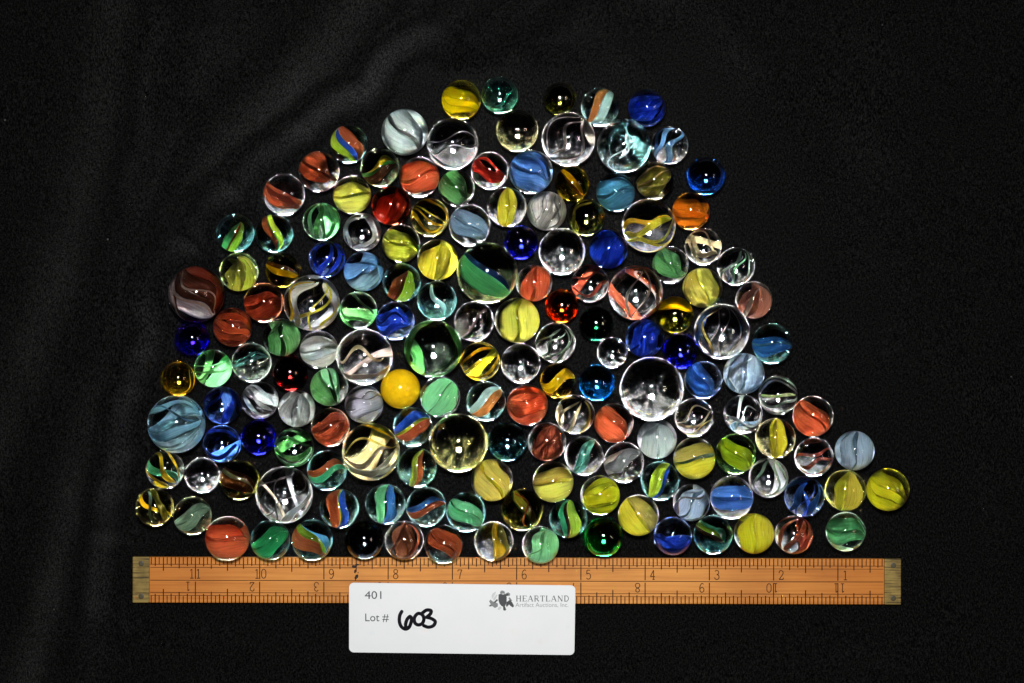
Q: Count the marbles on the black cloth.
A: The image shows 161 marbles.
